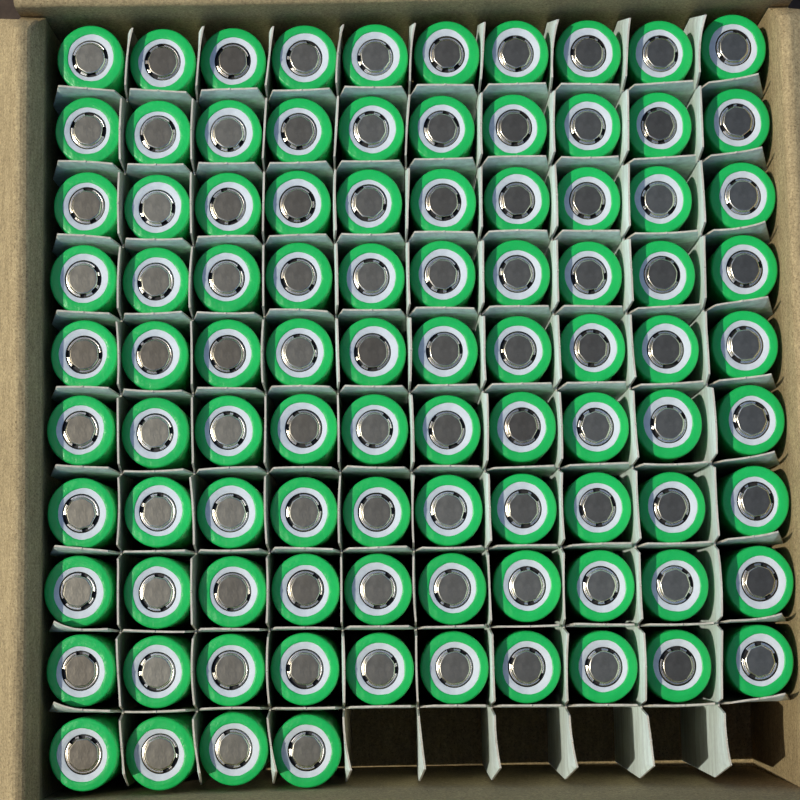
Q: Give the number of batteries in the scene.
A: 94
